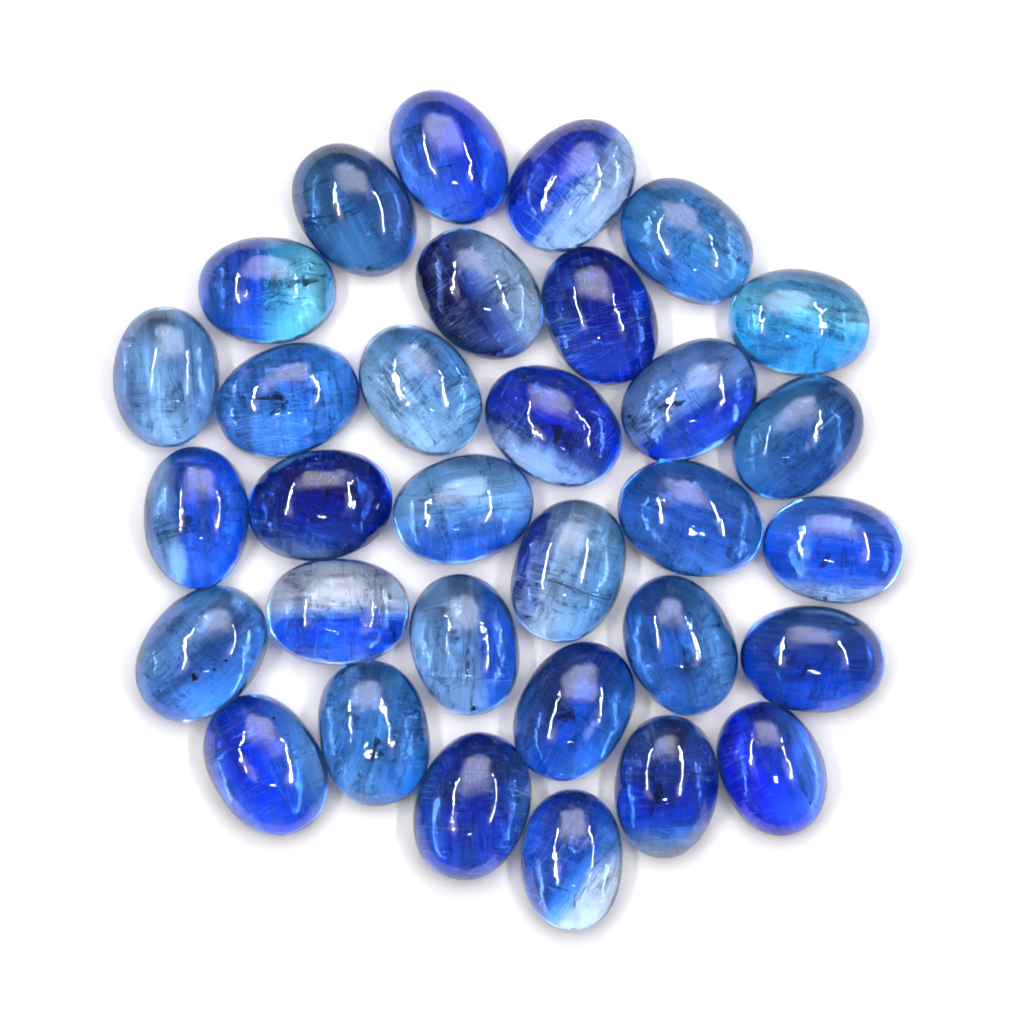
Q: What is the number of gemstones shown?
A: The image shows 32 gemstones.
